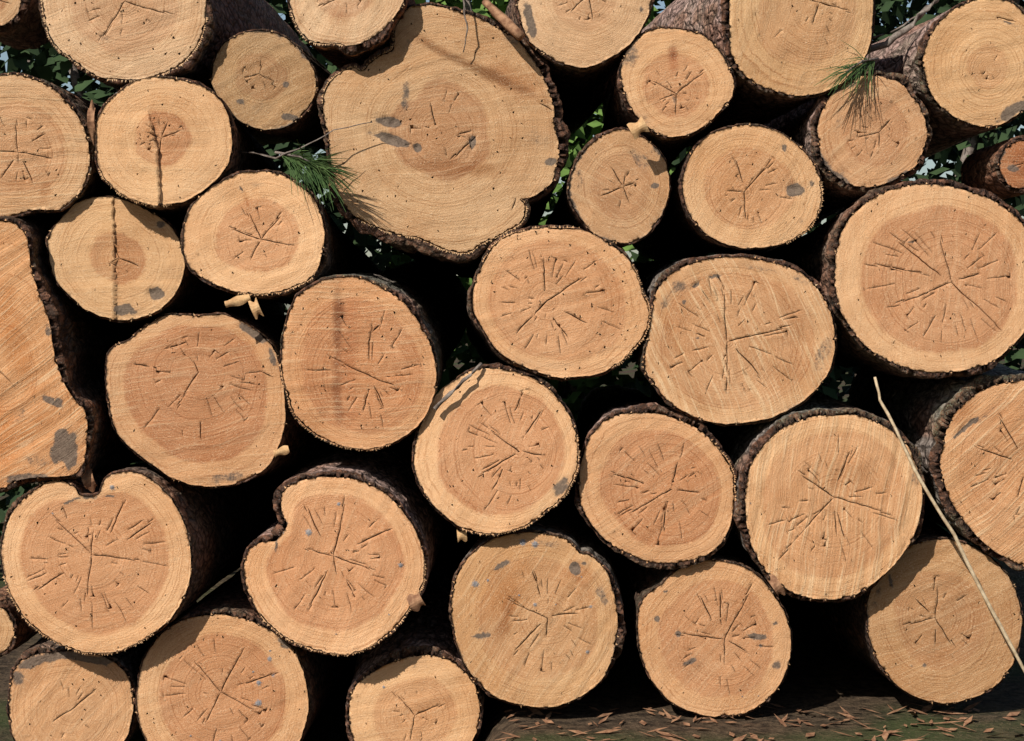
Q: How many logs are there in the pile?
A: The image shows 36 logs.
